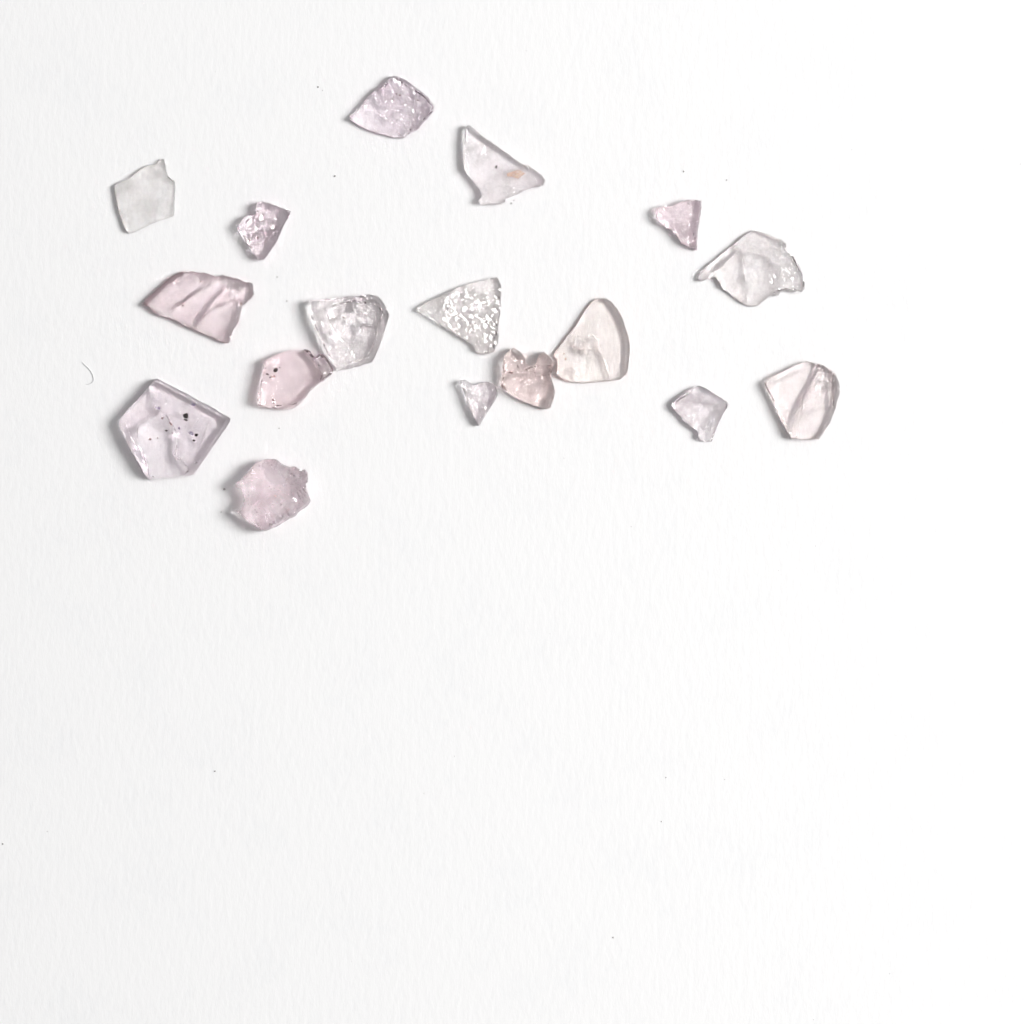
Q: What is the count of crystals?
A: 17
